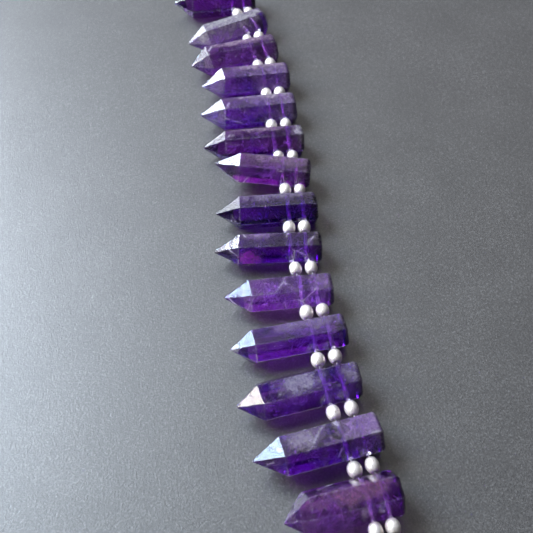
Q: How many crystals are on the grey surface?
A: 14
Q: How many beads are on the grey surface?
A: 28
